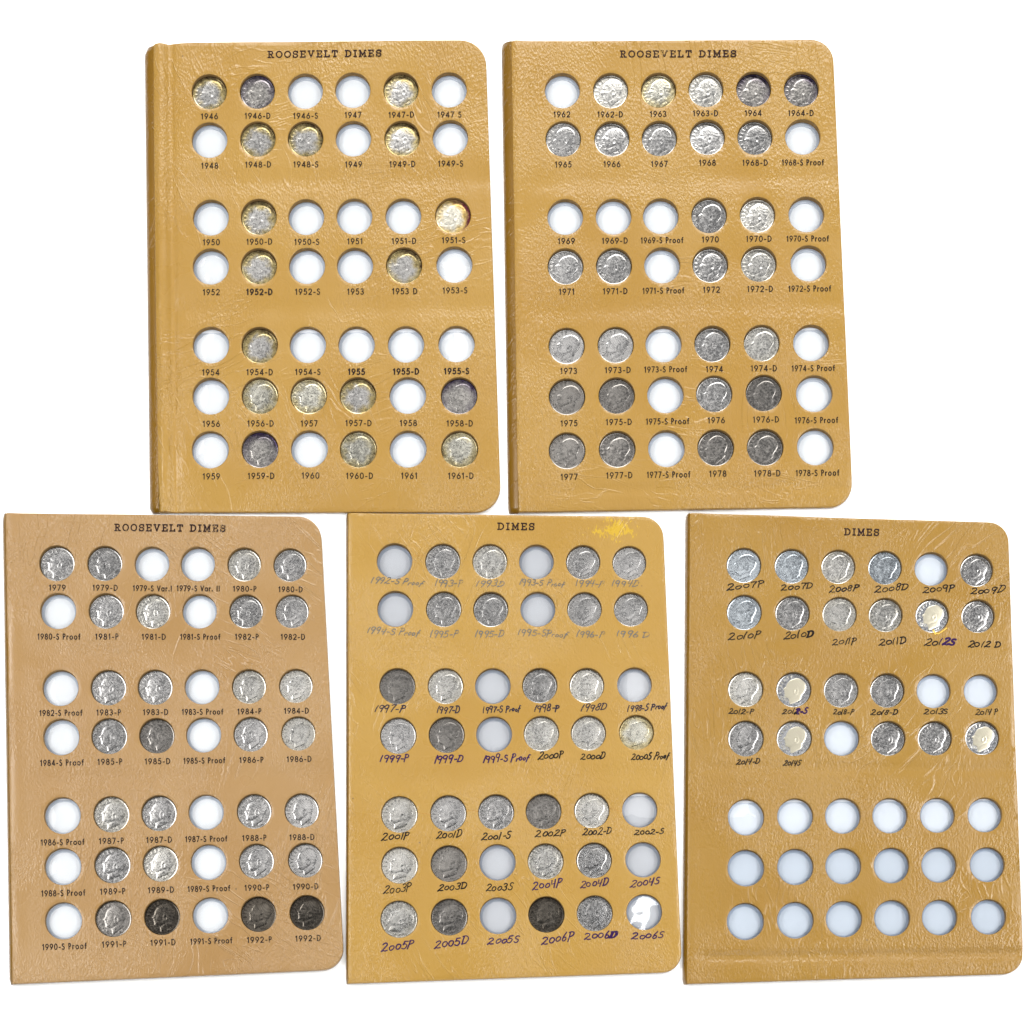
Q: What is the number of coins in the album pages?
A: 124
